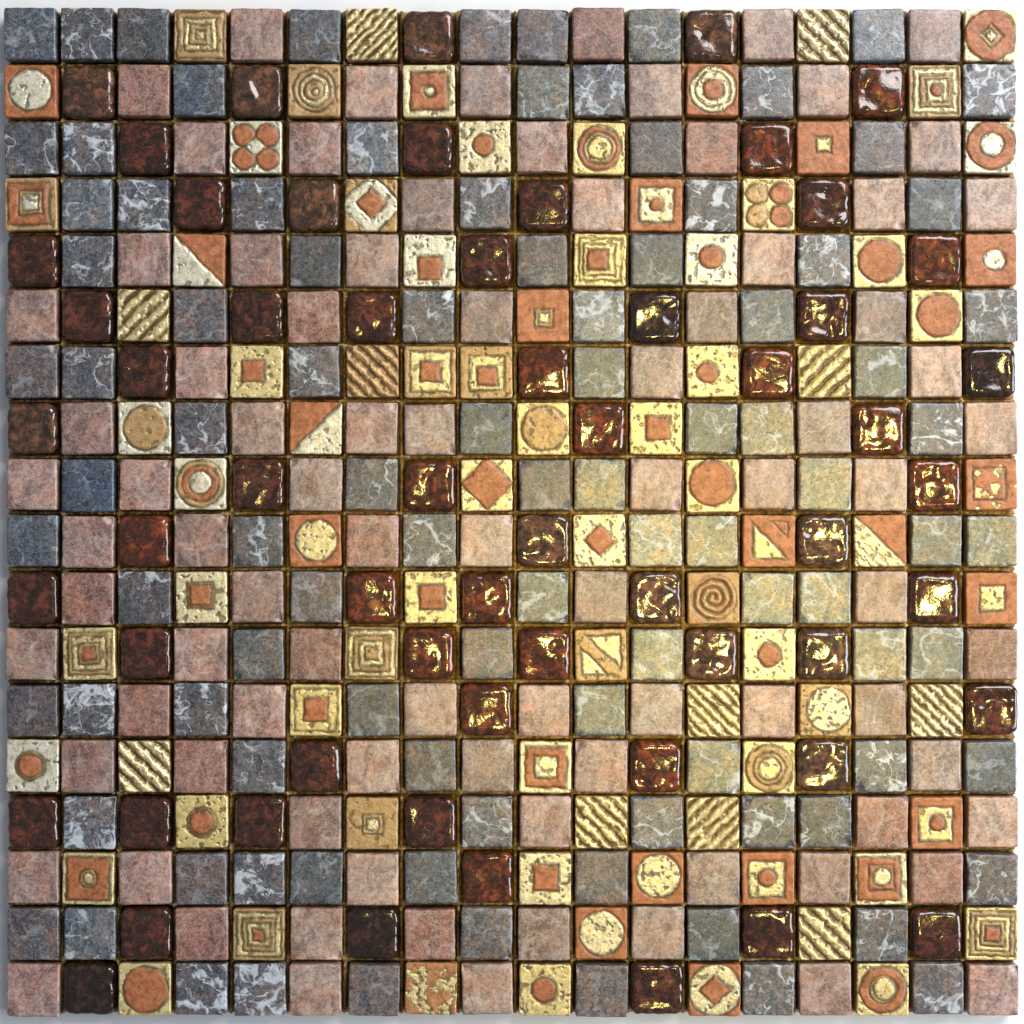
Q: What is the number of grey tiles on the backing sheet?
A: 98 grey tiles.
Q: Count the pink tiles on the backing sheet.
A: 87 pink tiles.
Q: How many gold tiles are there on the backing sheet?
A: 80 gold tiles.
